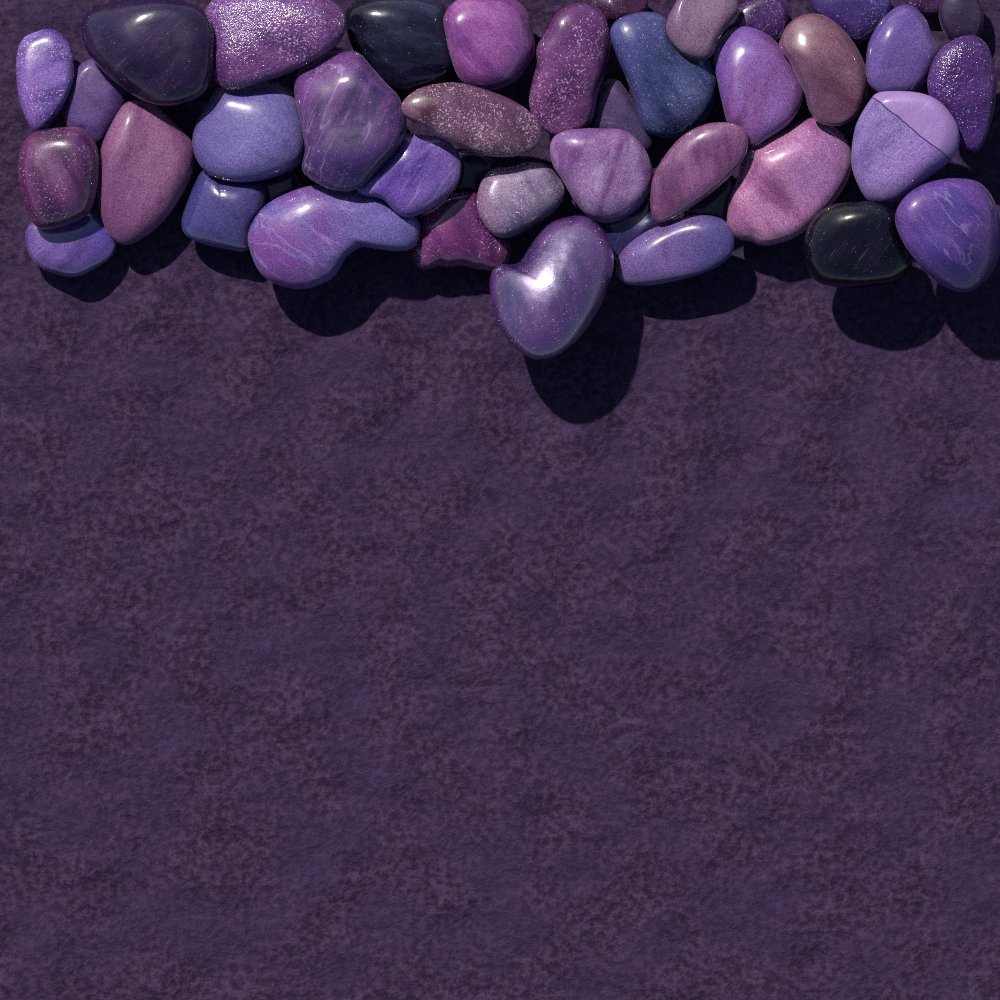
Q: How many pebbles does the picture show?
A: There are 42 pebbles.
